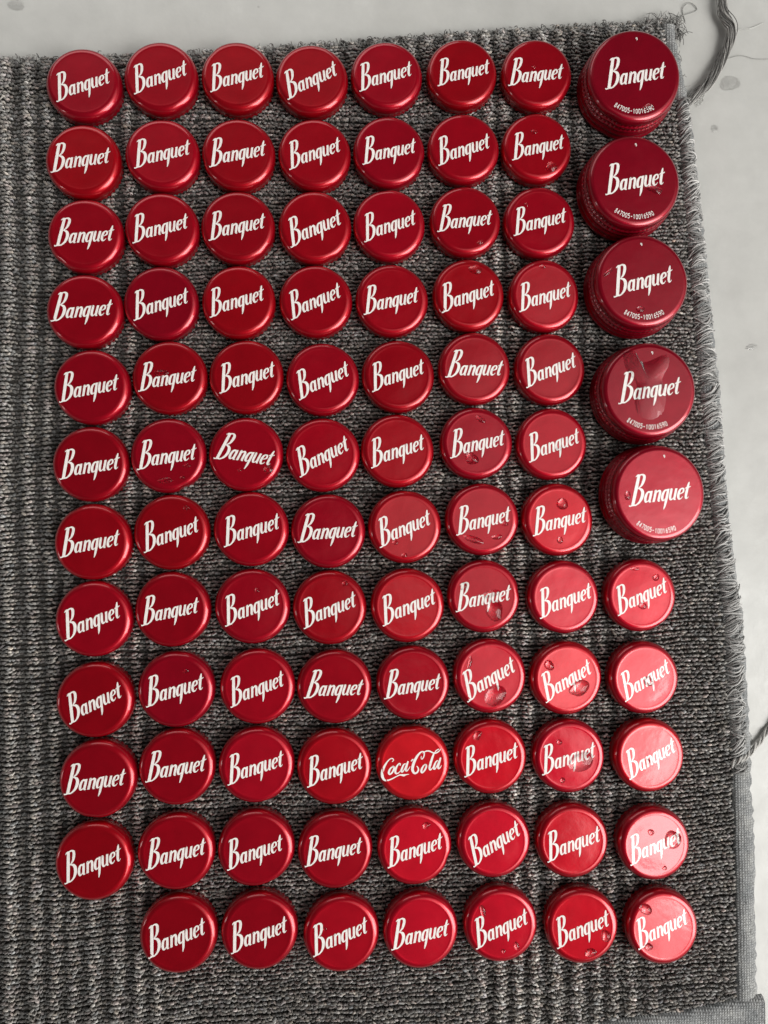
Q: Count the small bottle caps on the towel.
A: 88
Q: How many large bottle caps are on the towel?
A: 5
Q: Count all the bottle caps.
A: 93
